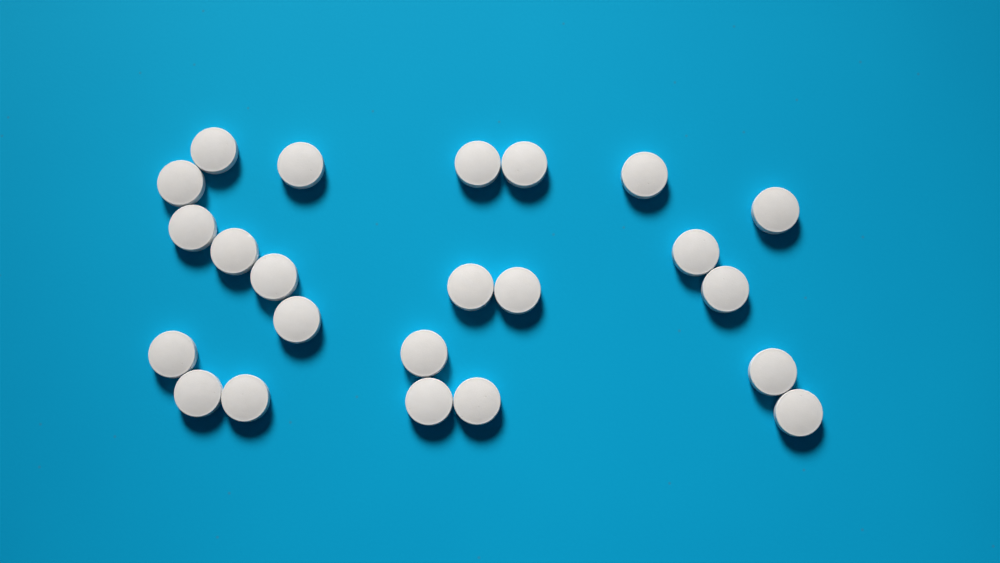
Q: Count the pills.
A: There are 23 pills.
